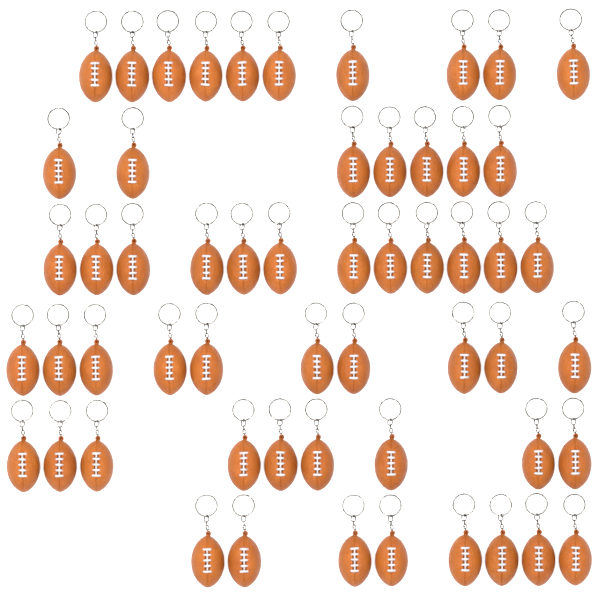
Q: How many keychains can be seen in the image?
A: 56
